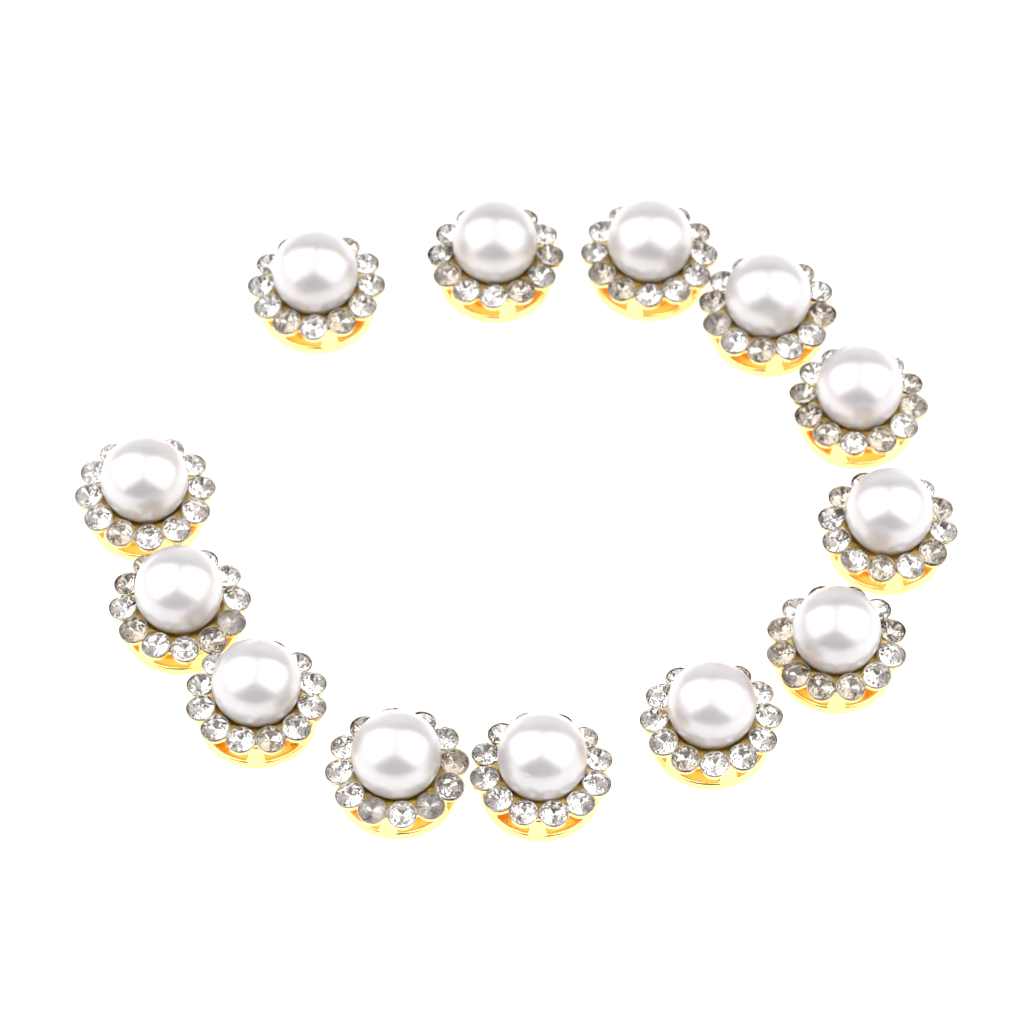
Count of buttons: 13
